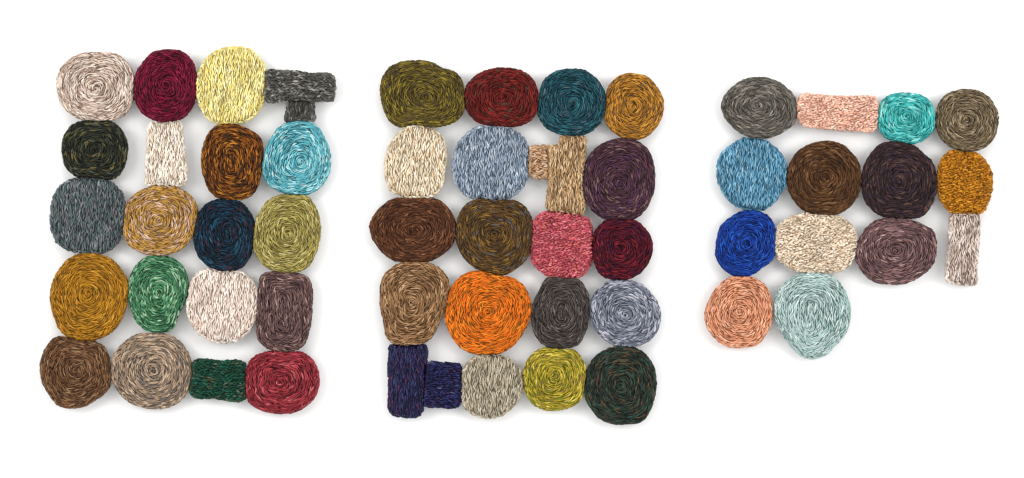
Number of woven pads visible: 57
